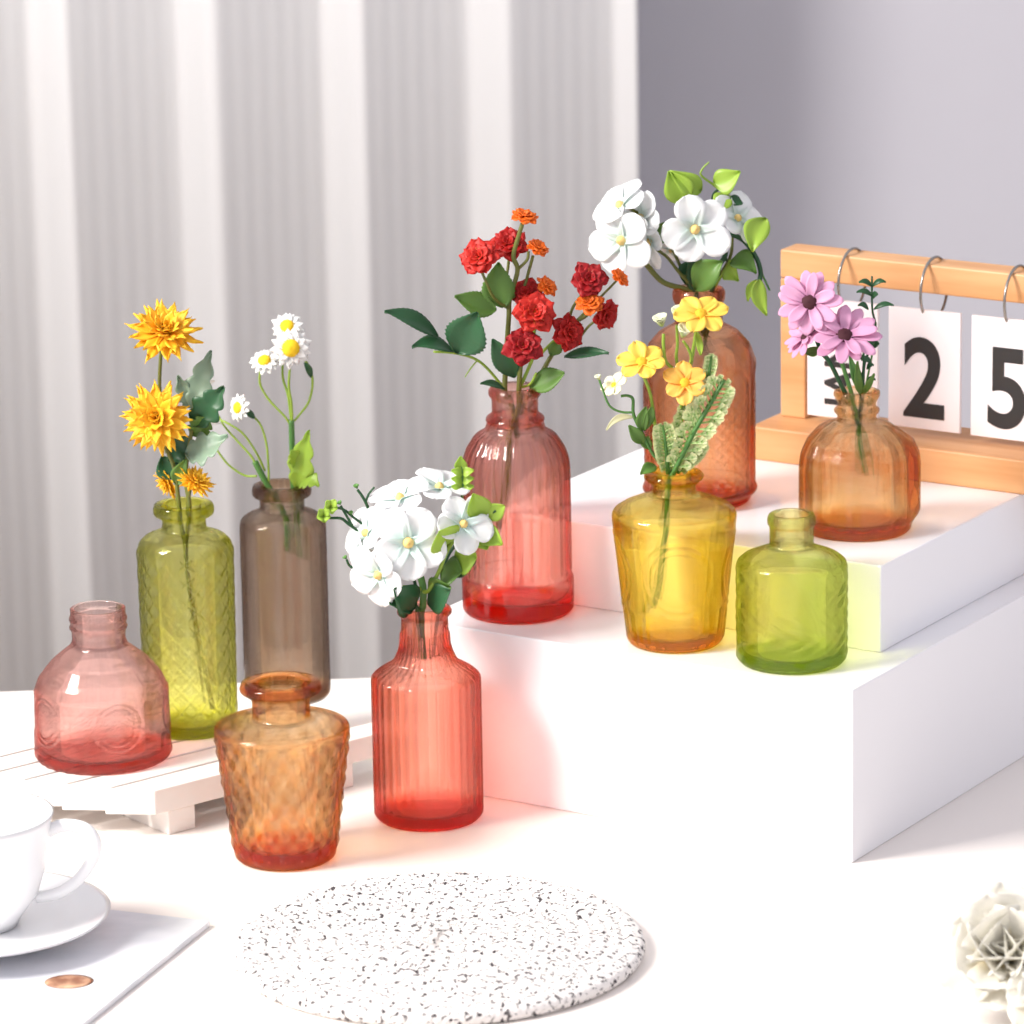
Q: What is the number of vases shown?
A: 10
